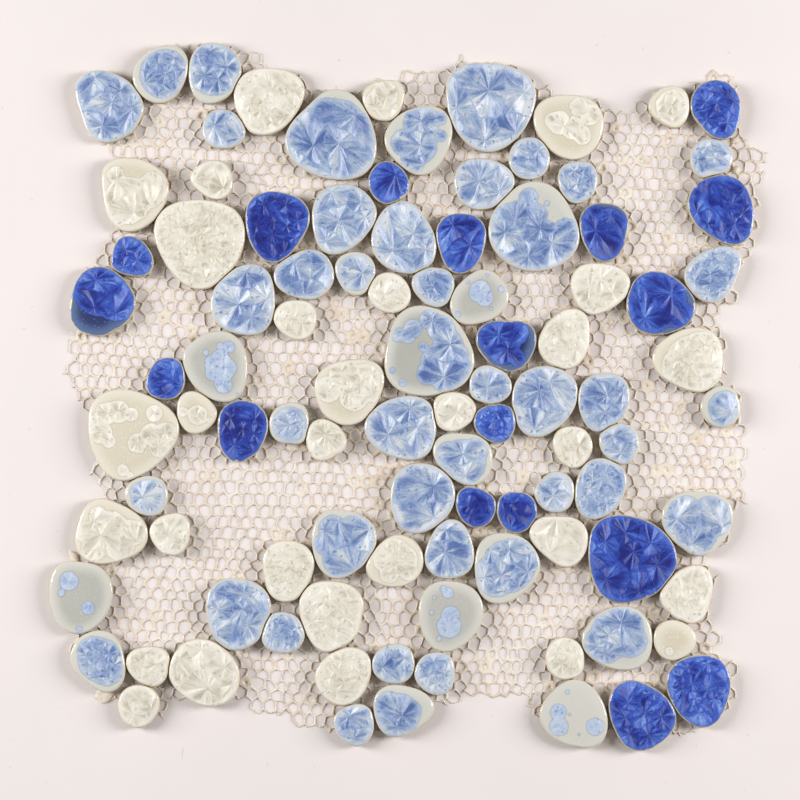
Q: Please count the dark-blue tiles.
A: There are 18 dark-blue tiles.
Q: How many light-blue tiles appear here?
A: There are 44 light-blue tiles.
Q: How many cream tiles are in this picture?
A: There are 31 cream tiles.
